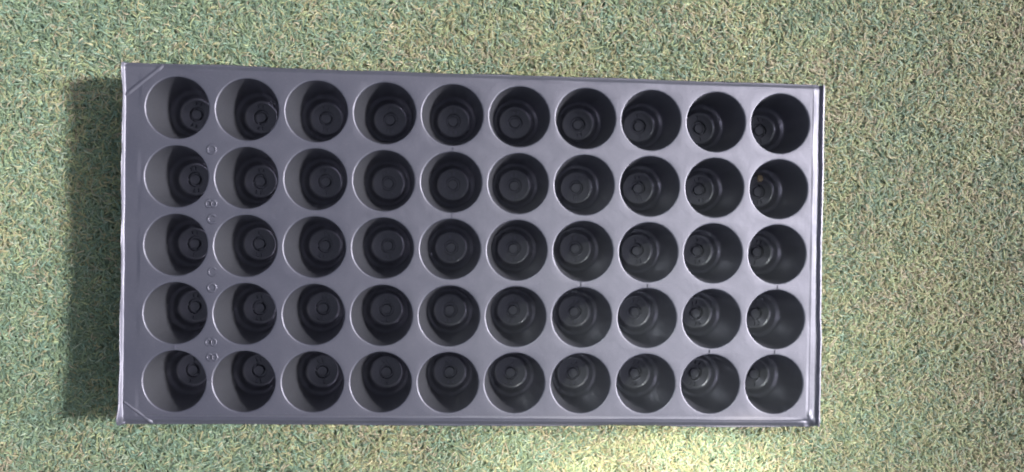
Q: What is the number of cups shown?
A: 50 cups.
